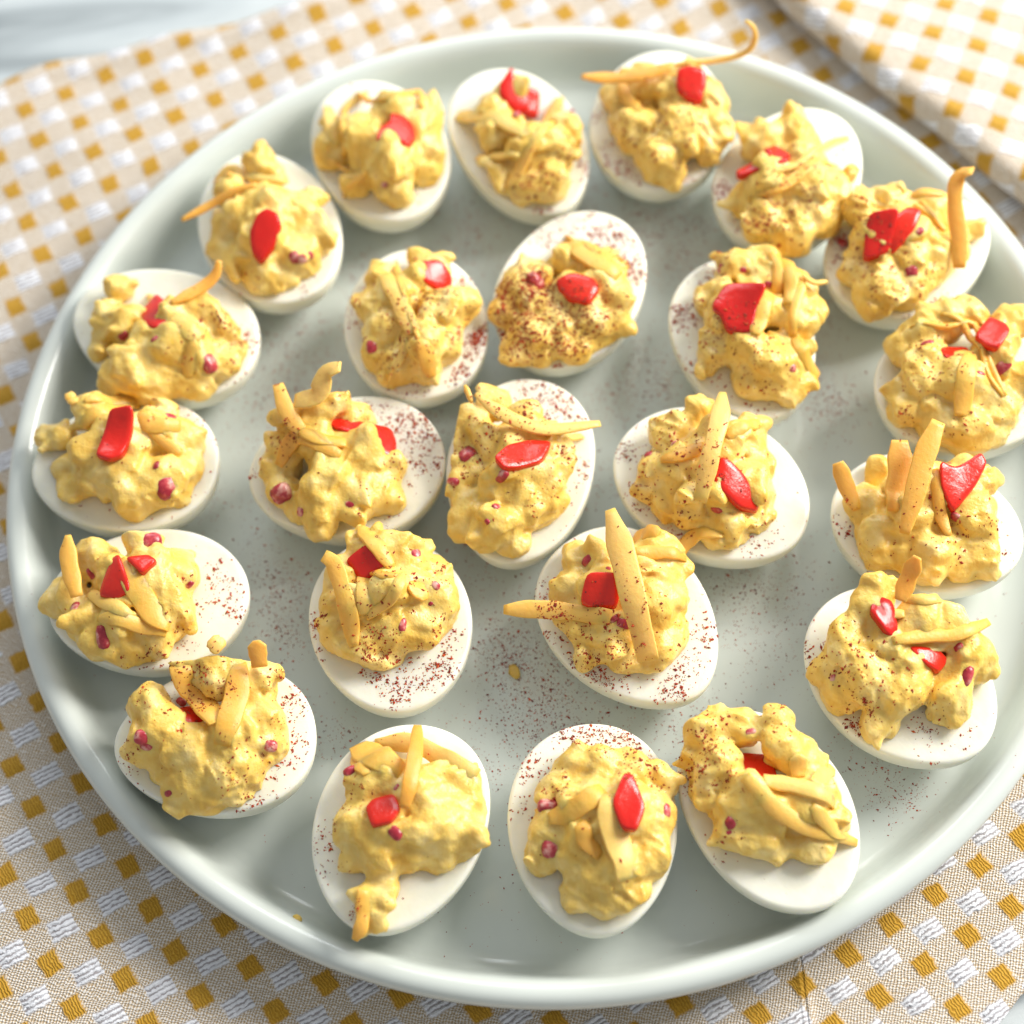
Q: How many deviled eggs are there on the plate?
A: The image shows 24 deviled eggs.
